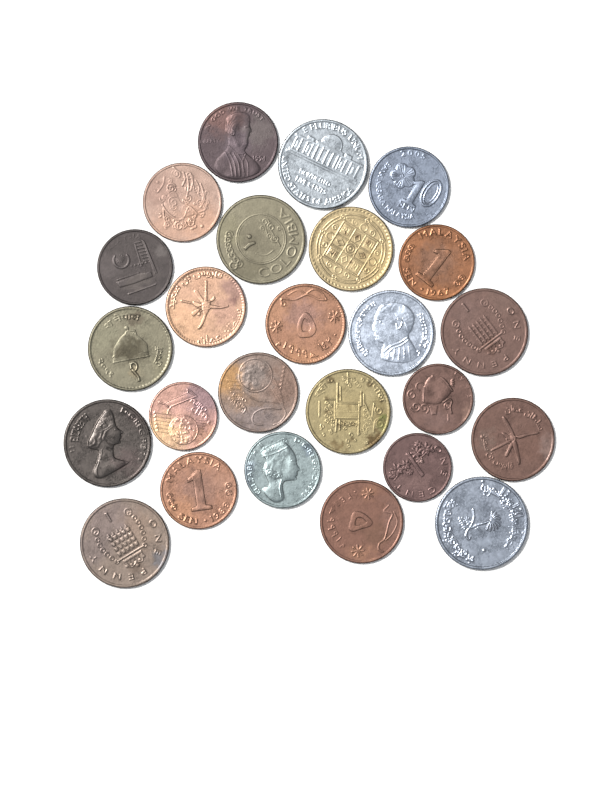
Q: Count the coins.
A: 25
